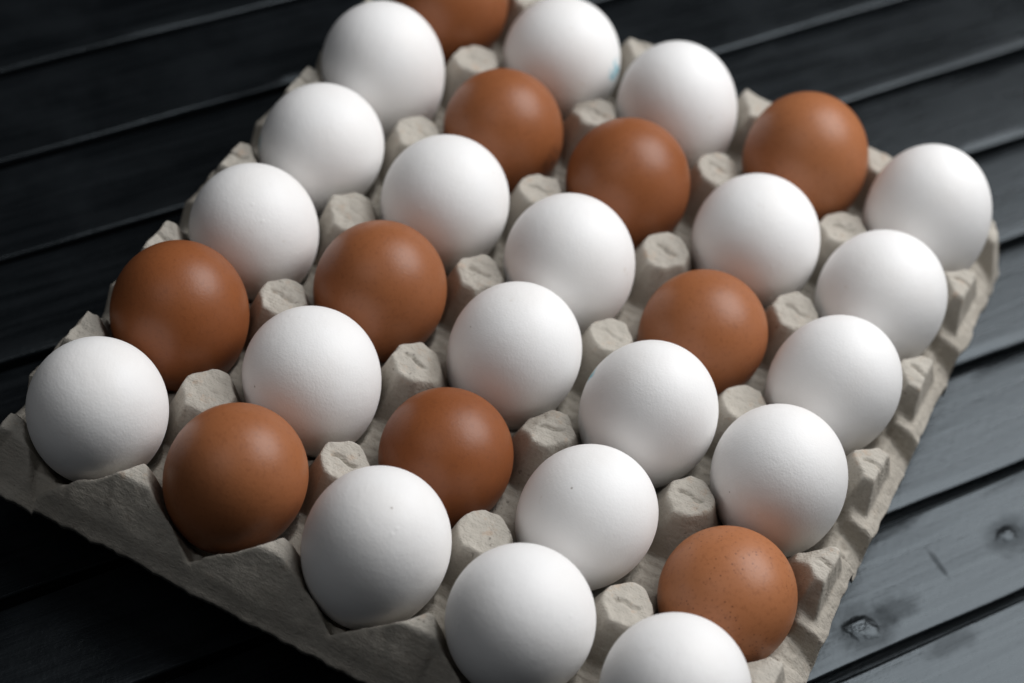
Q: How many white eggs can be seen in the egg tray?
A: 20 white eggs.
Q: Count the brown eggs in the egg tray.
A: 10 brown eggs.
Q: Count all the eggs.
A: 30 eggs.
